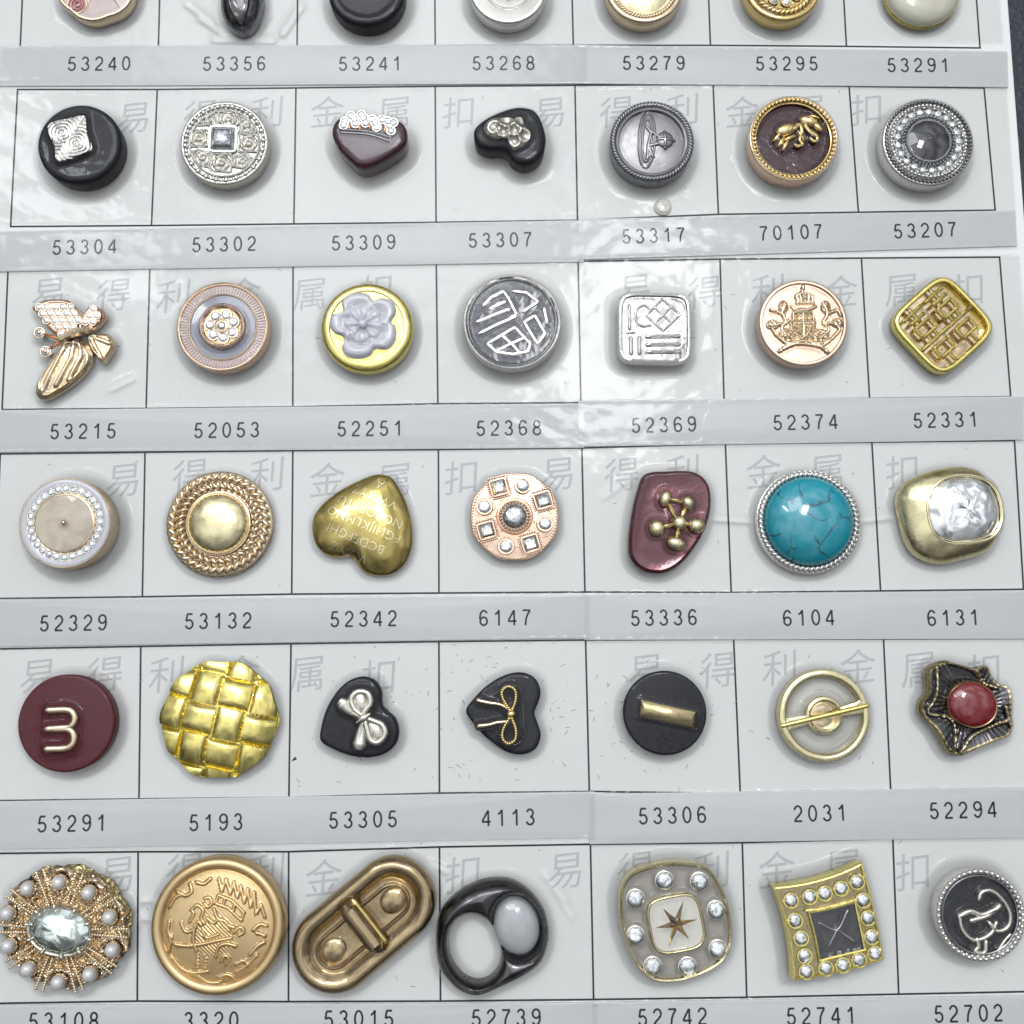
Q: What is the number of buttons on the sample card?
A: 42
